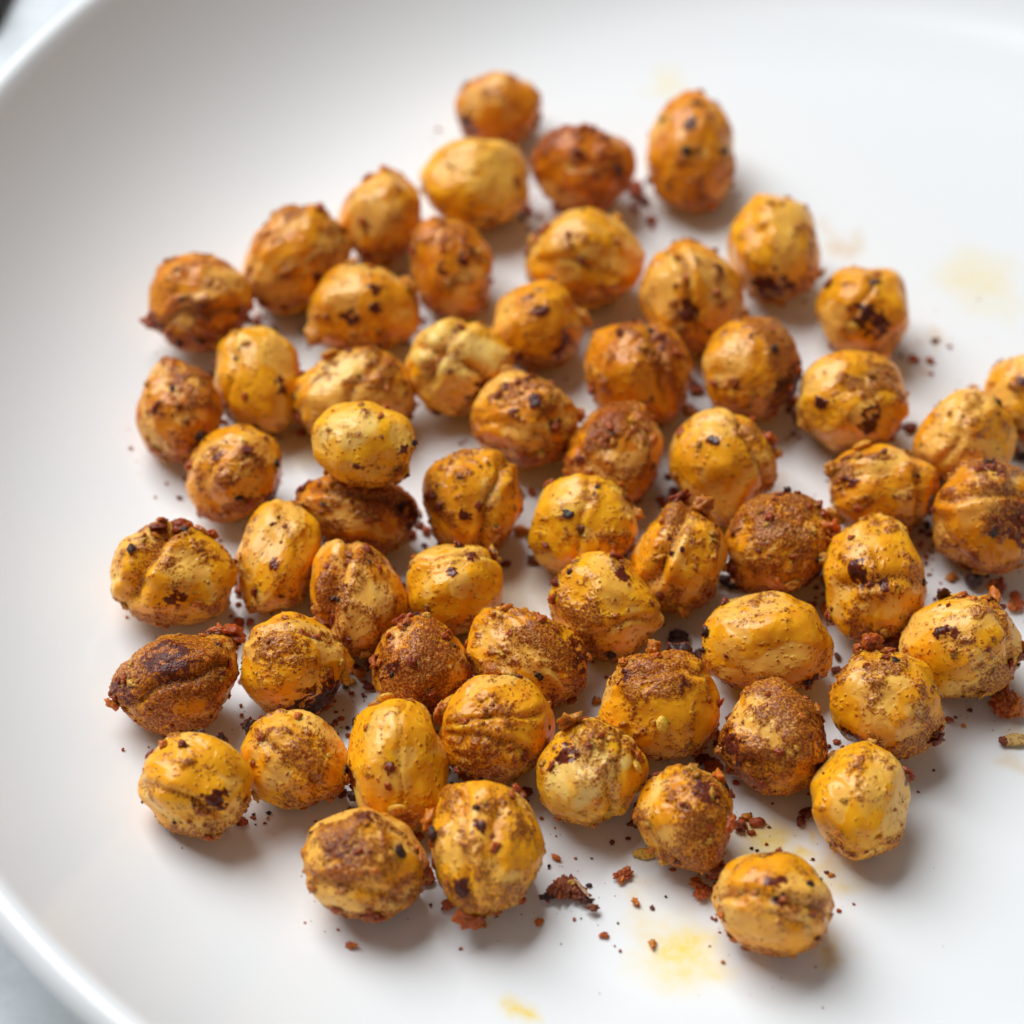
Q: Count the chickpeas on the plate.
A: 60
